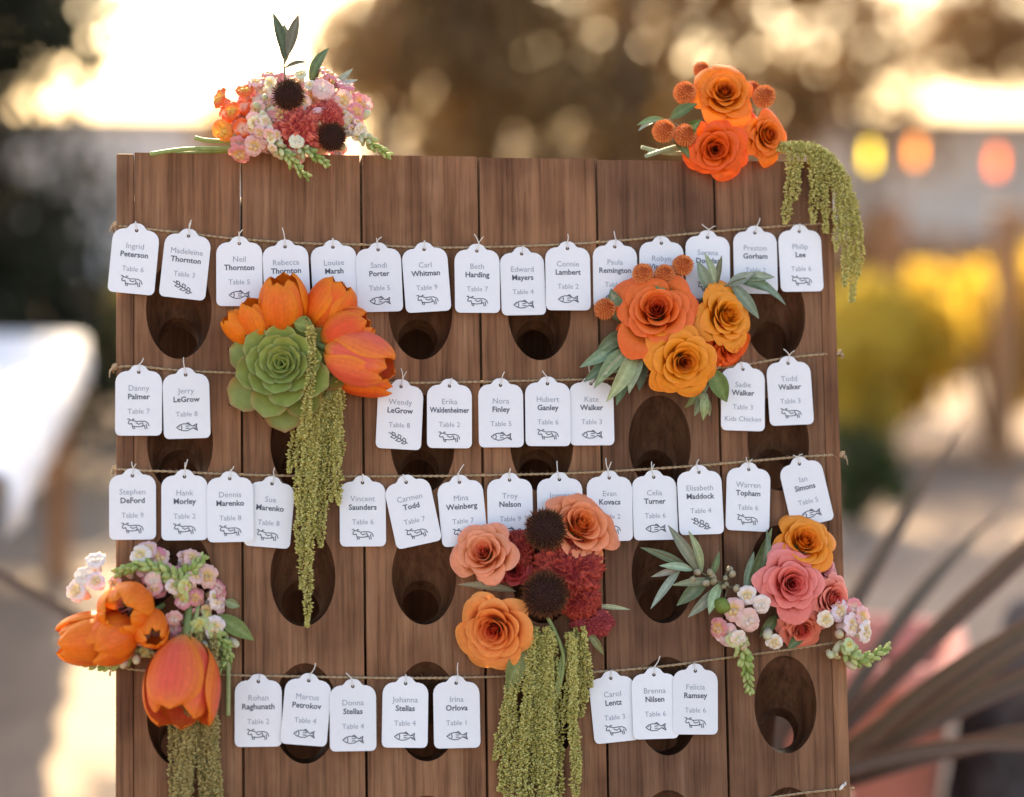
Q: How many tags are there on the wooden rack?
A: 46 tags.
